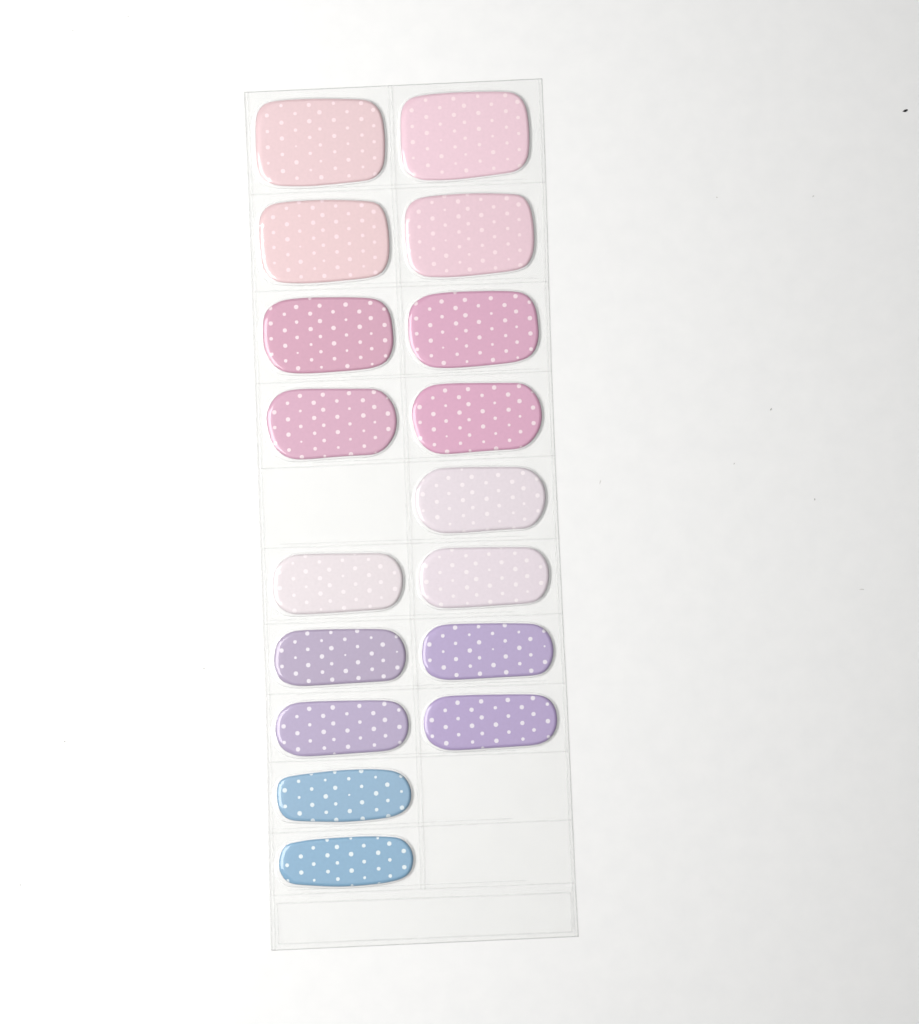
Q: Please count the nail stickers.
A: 17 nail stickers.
